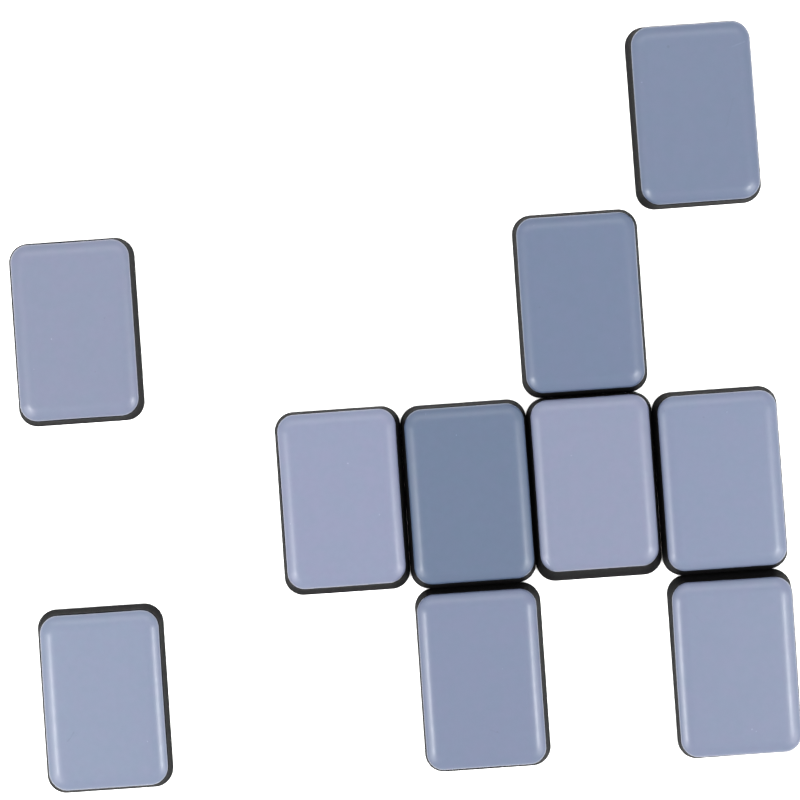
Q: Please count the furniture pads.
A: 10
